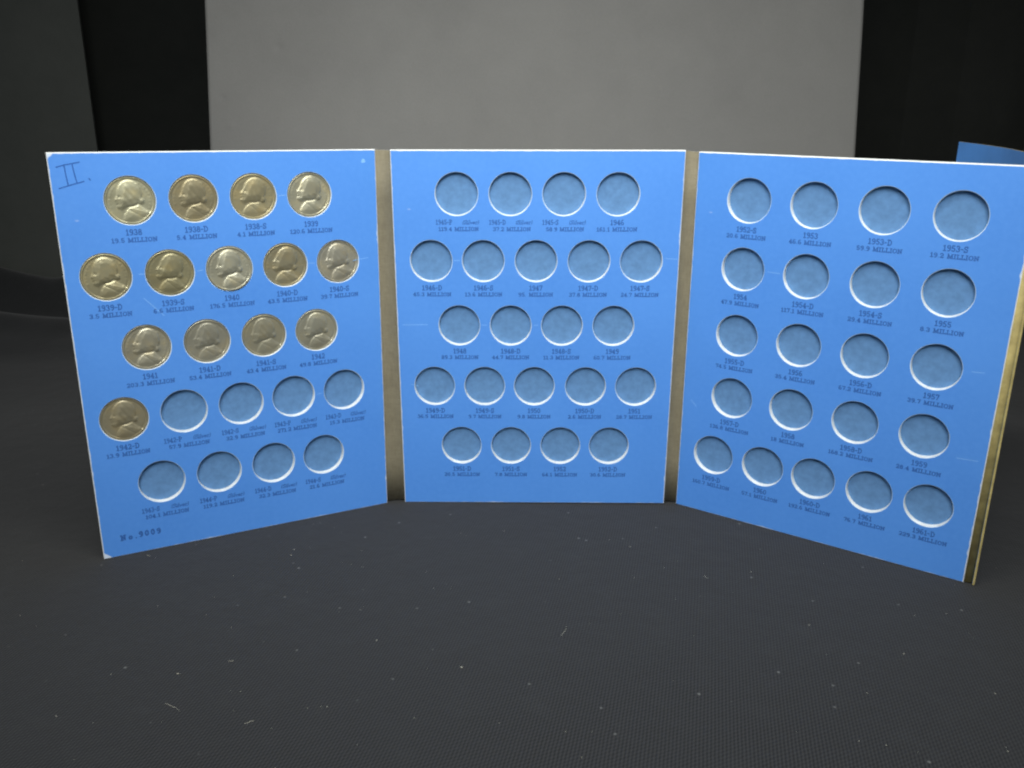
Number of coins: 14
